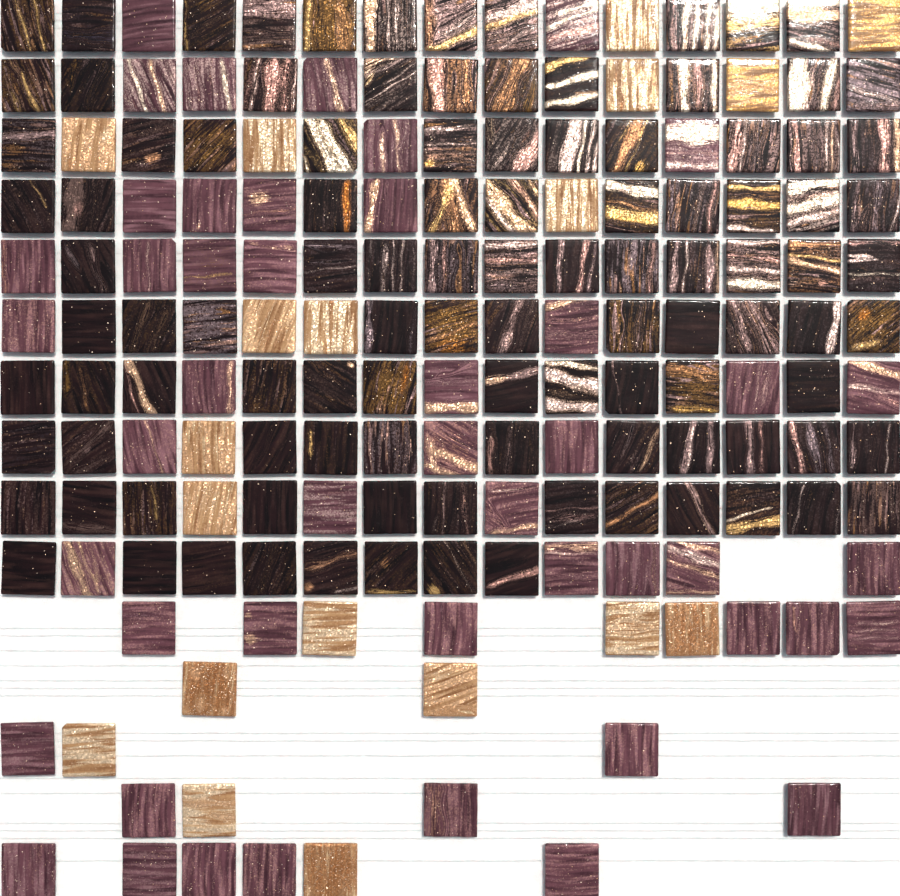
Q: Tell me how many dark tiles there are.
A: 106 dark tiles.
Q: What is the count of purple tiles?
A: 47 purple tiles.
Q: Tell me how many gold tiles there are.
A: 19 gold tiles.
